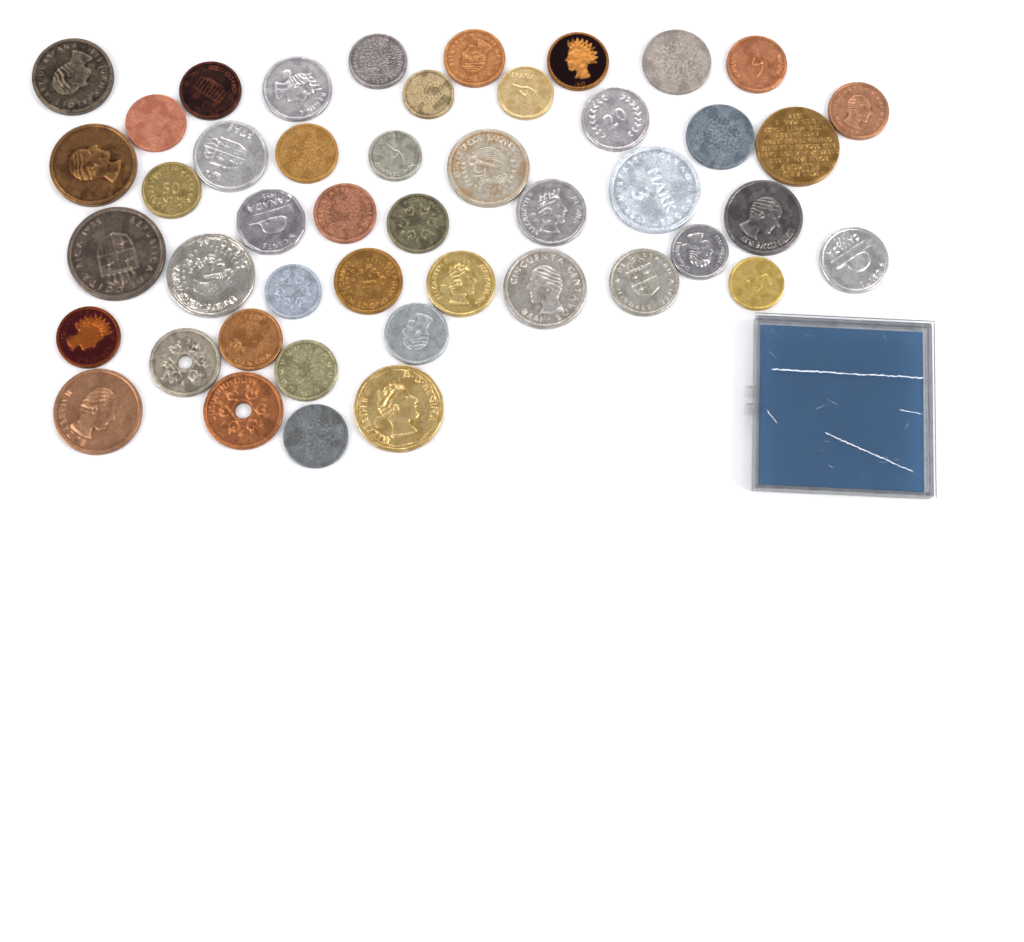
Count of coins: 46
